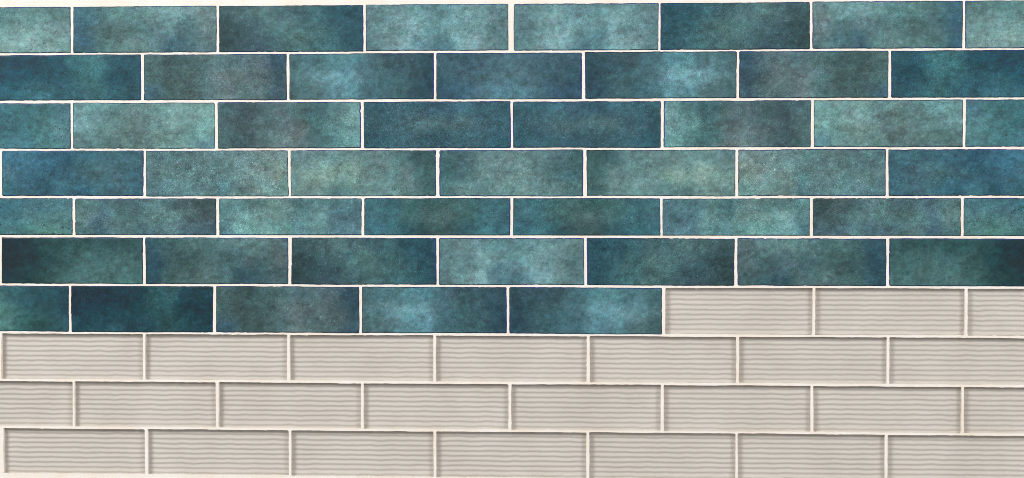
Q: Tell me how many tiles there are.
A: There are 50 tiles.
